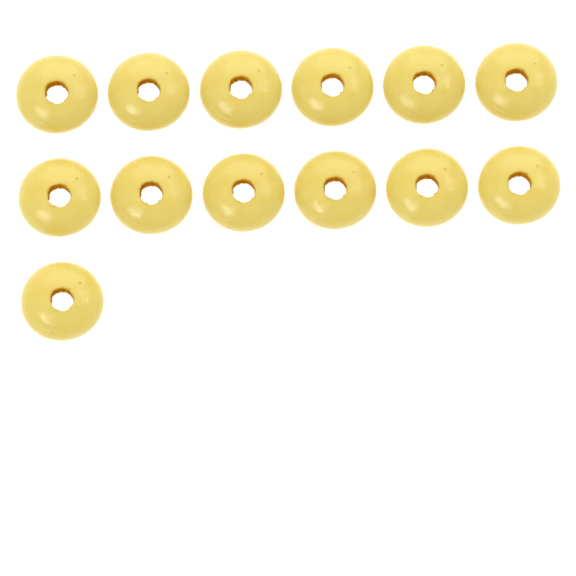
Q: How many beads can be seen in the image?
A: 13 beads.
